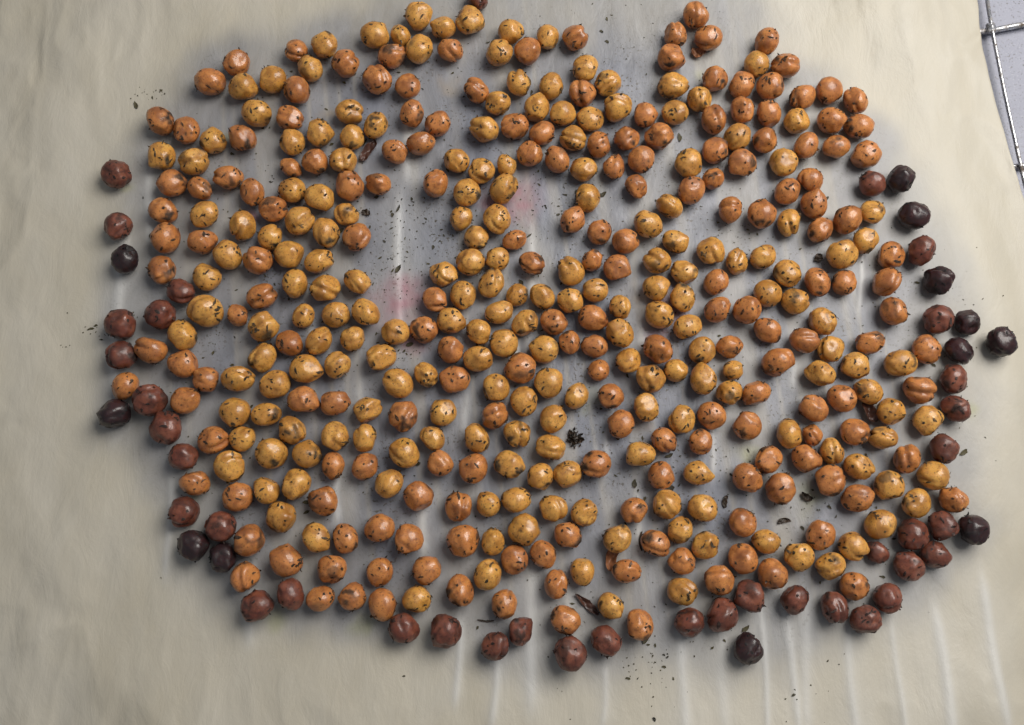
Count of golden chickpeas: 198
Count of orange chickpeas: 187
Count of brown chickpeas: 38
